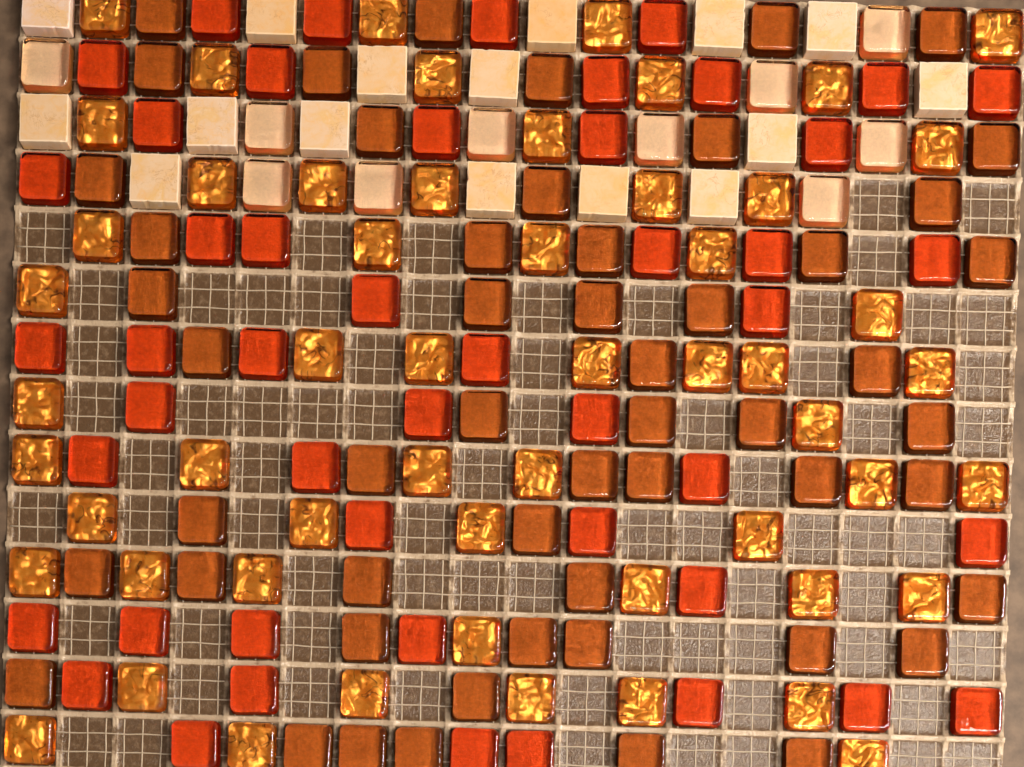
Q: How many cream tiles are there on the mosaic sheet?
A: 26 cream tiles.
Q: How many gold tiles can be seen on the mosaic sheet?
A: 55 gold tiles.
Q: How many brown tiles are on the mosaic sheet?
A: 53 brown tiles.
